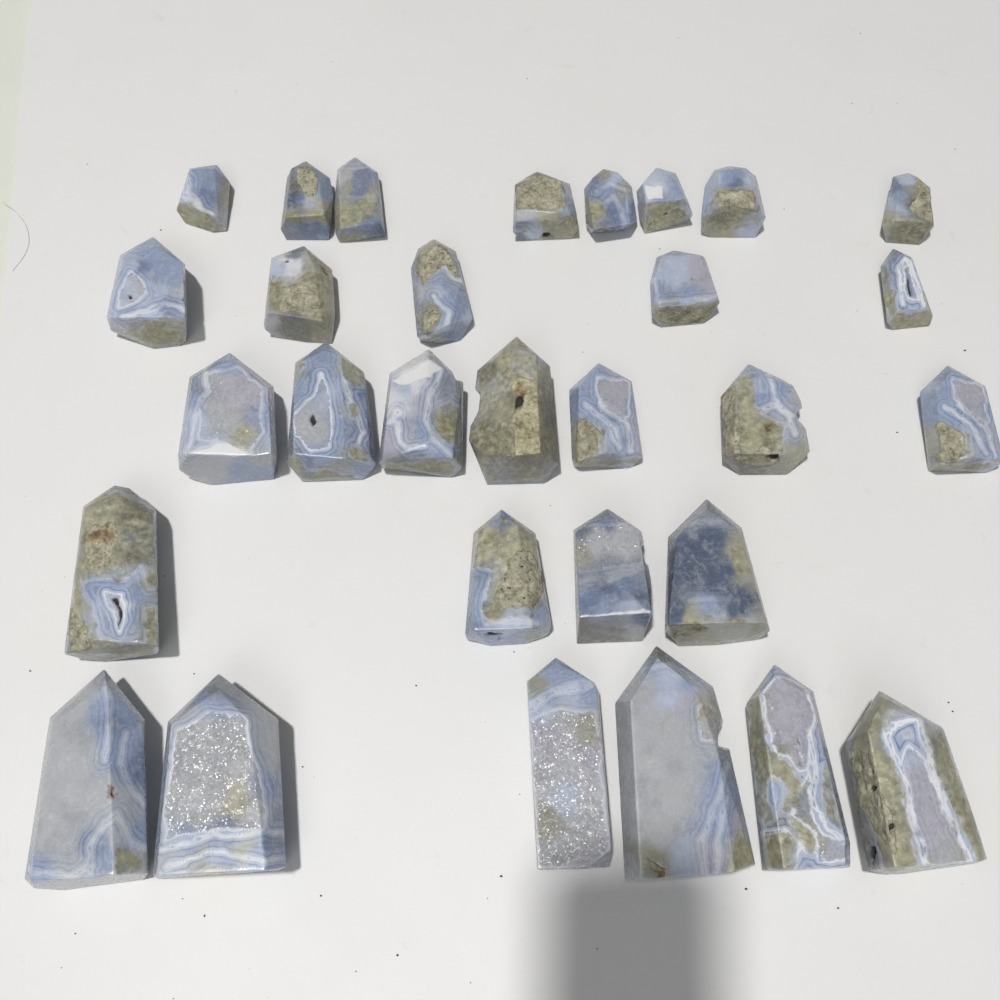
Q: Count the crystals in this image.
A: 30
